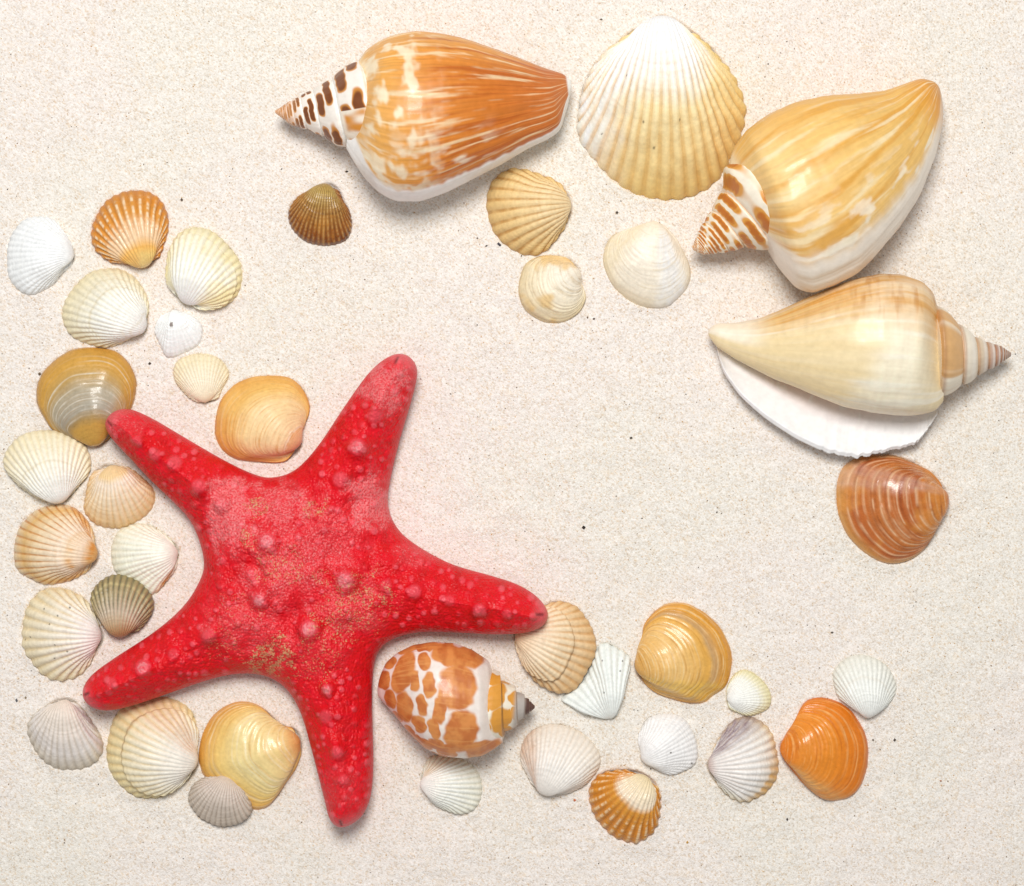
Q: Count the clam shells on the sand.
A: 35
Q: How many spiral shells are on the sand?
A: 4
